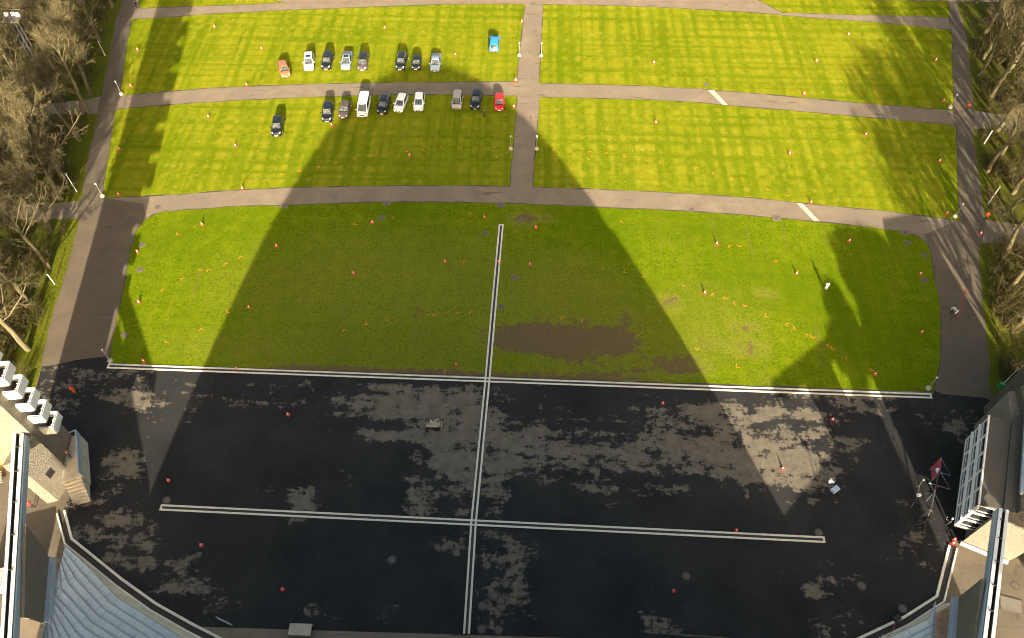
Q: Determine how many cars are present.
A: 19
